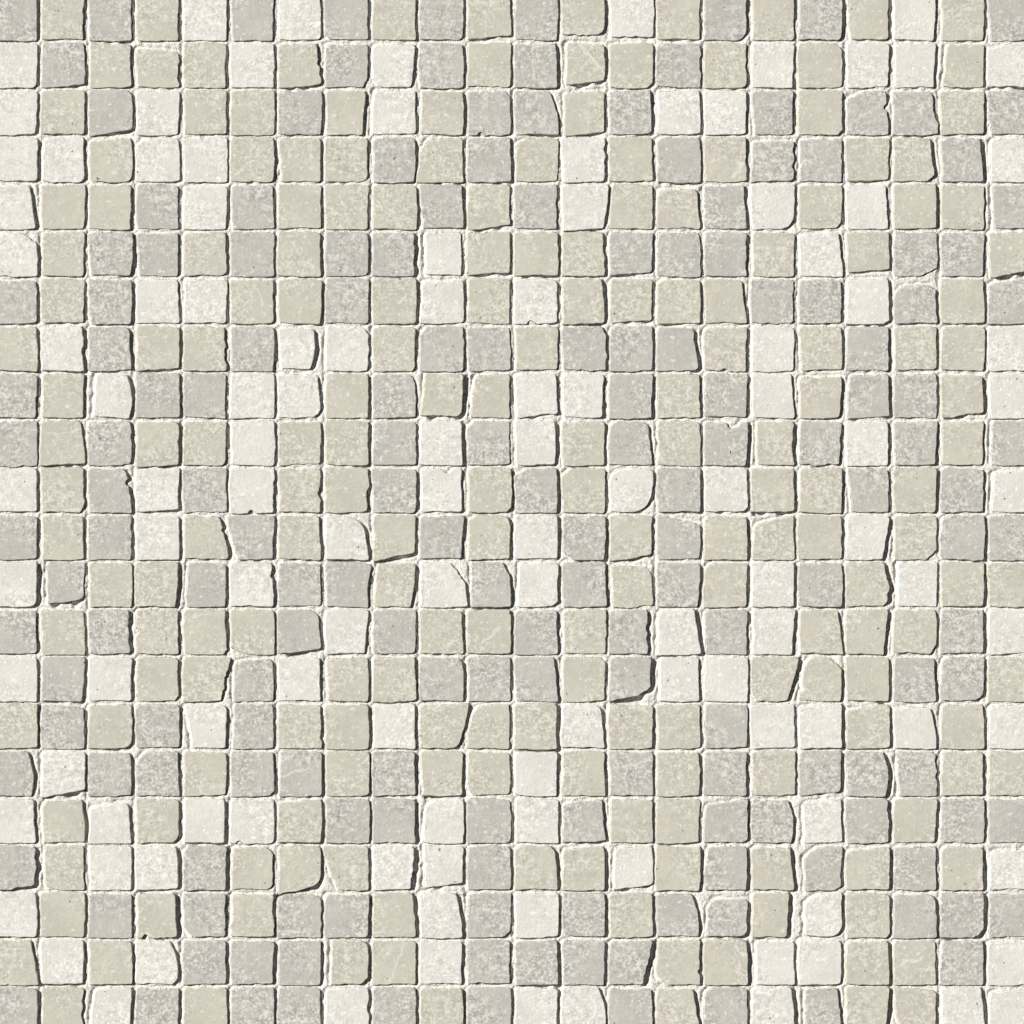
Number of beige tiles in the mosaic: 194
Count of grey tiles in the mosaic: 174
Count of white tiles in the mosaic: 116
